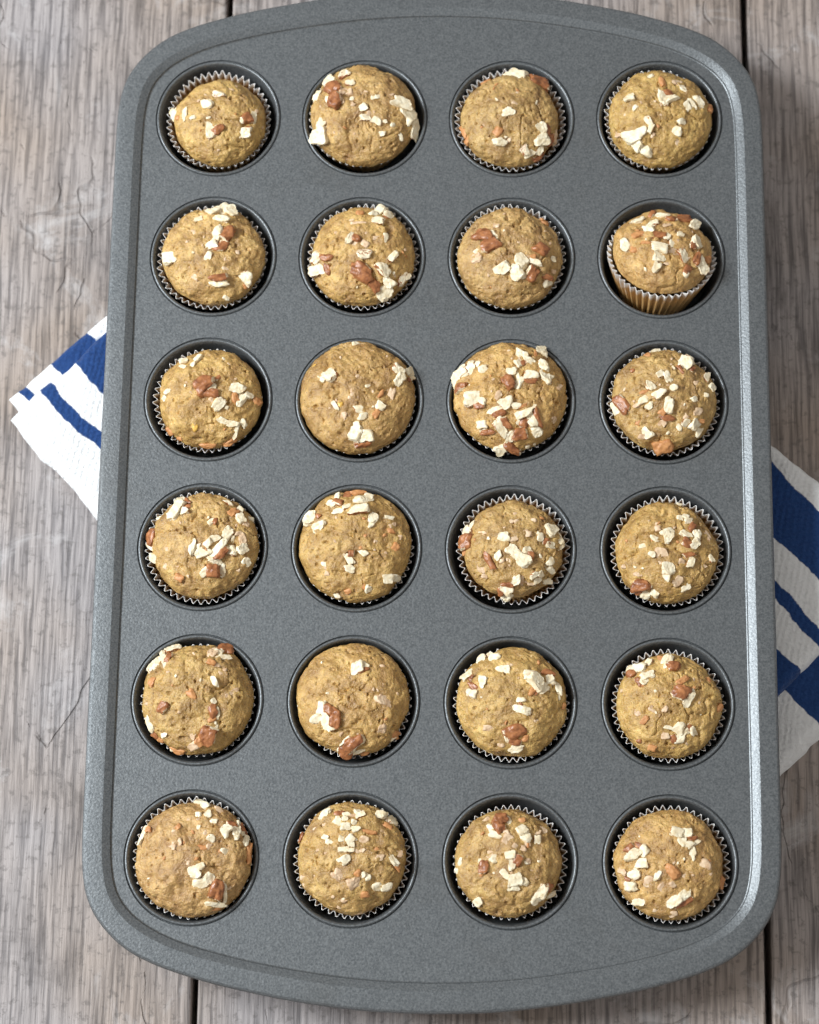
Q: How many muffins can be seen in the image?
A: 24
